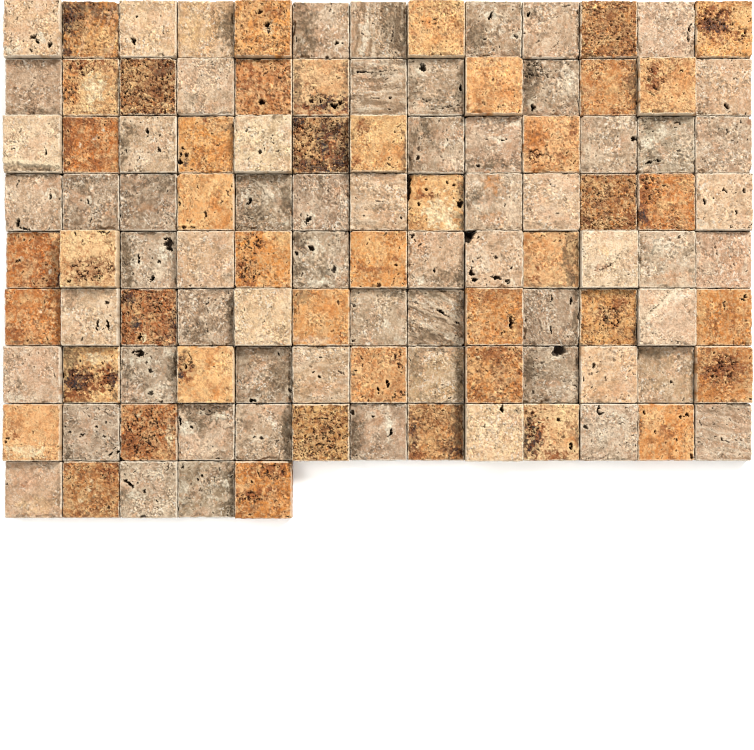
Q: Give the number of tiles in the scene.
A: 109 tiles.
